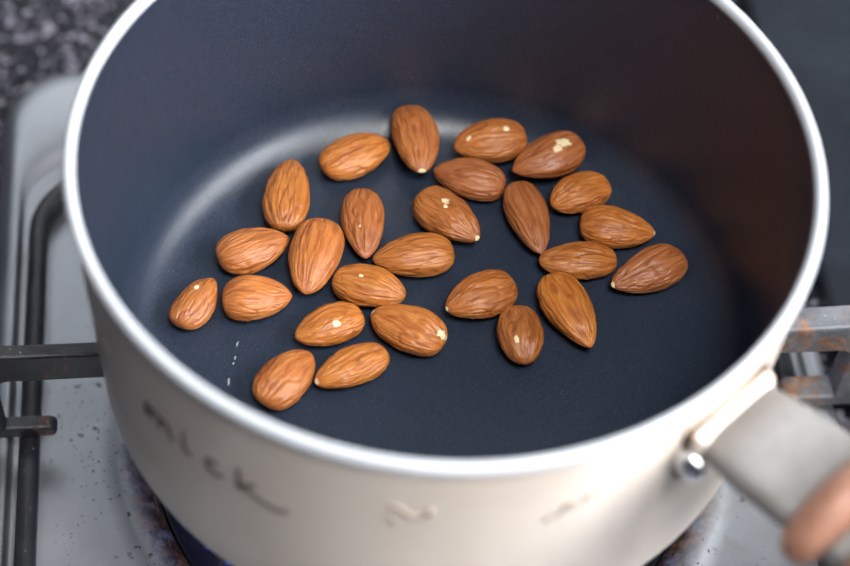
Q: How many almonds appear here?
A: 26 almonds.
